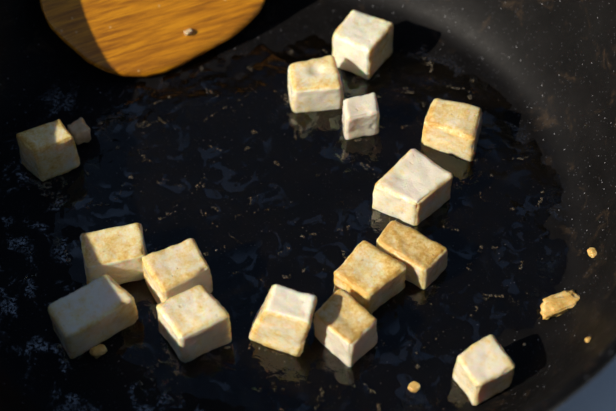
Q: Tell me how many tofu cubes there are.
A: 15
